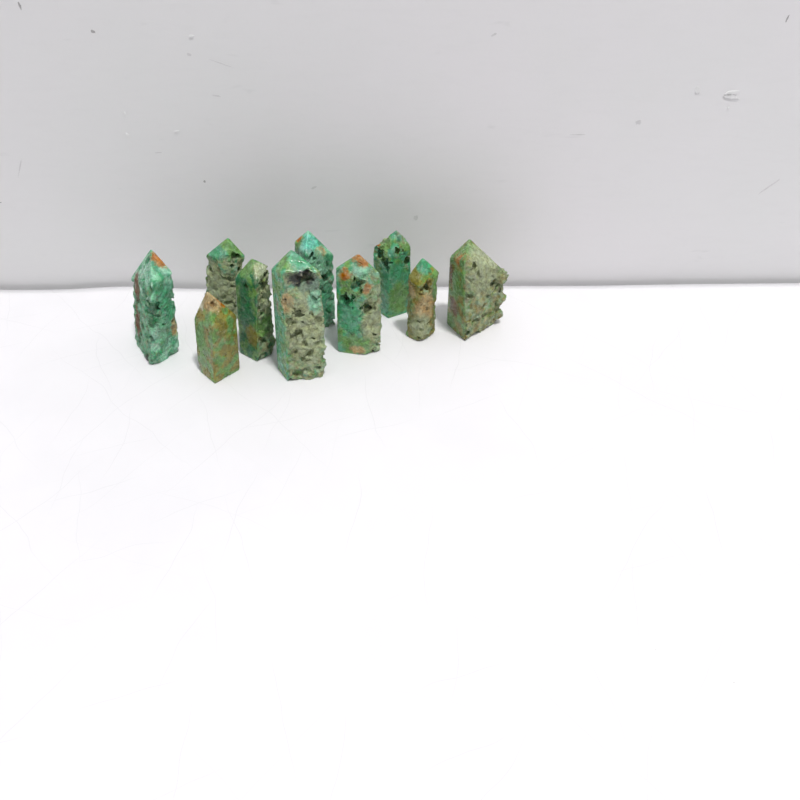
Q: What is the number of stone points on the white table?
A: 10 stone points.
